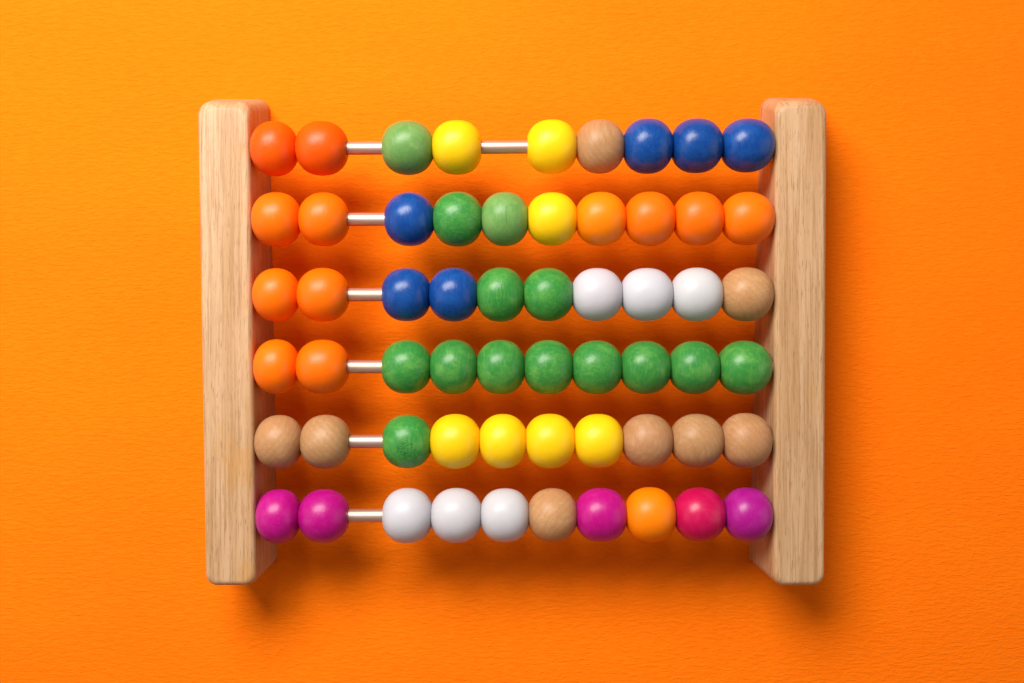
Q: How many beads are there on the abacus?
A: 59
